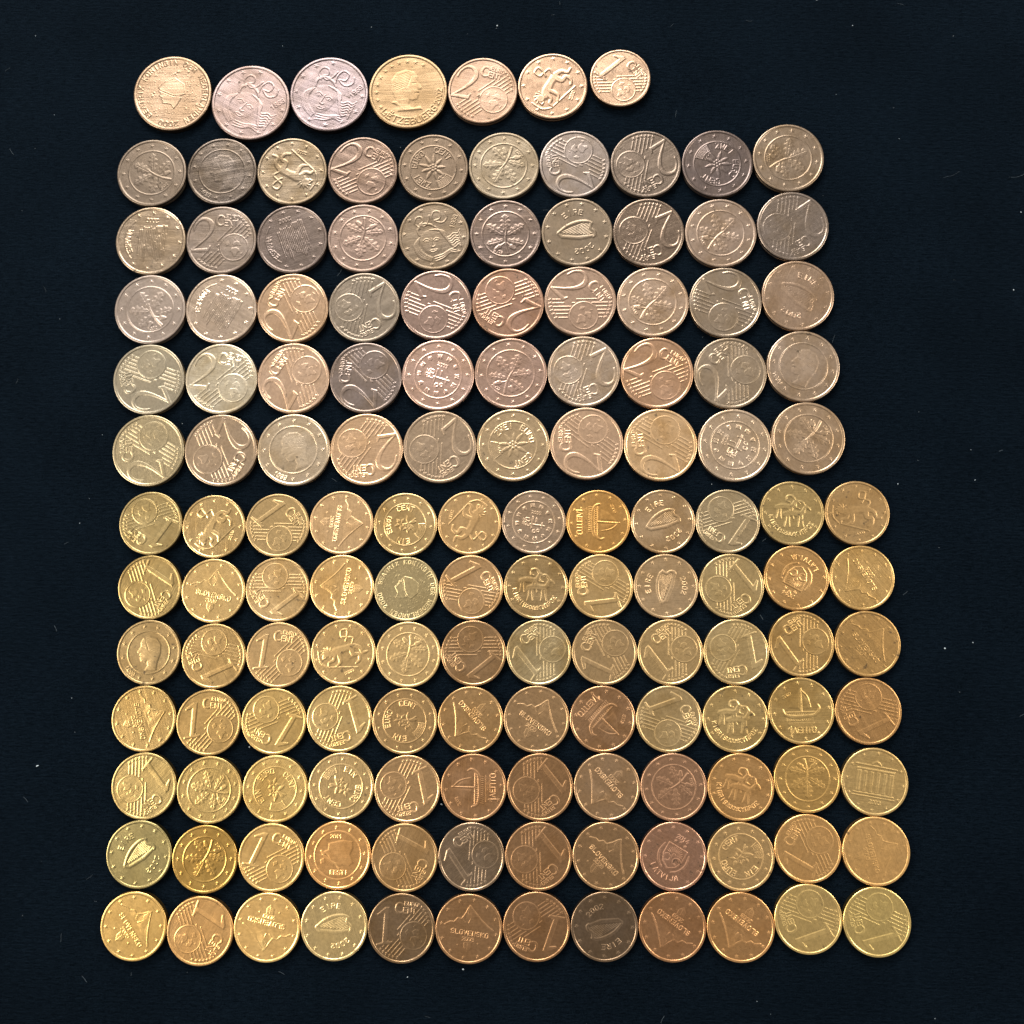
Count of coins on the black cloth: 141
